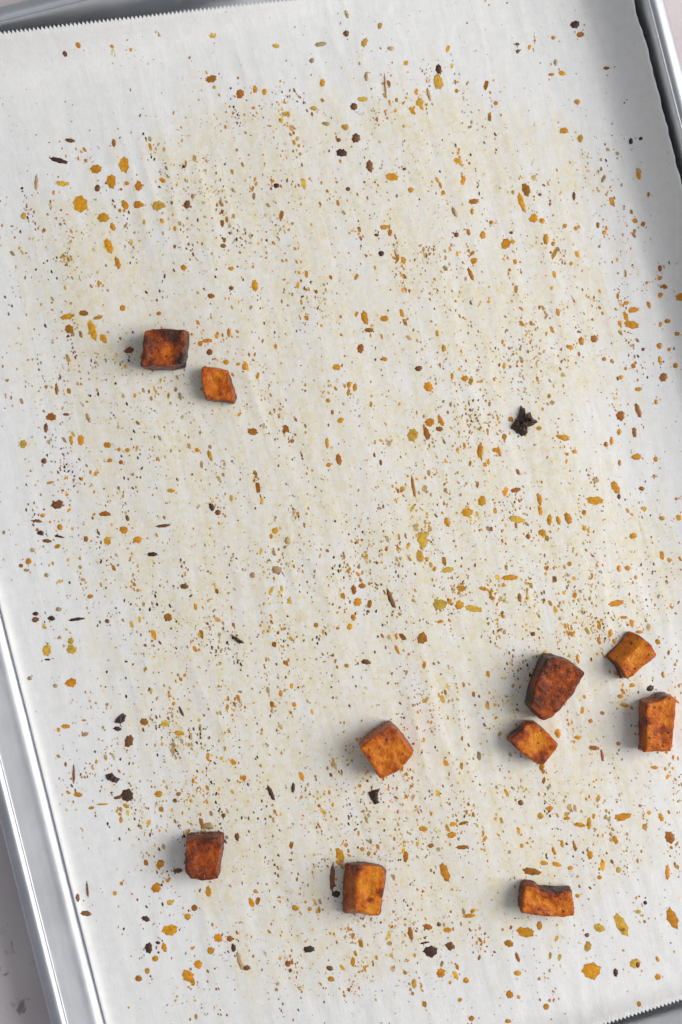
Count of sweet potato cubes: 10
